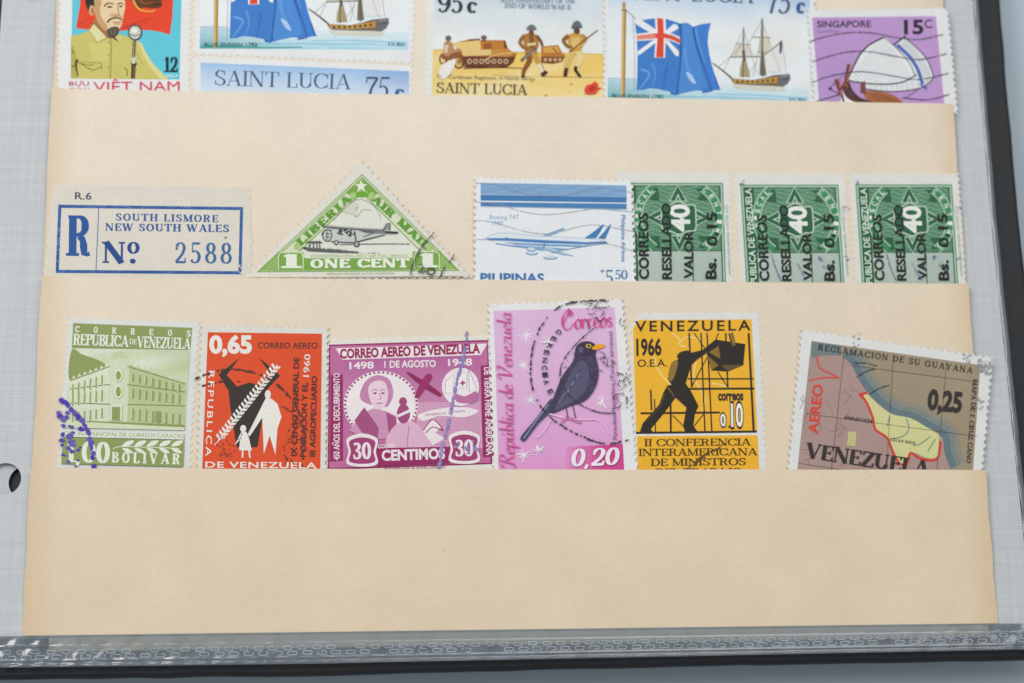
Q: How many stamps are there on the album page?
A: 18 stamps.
